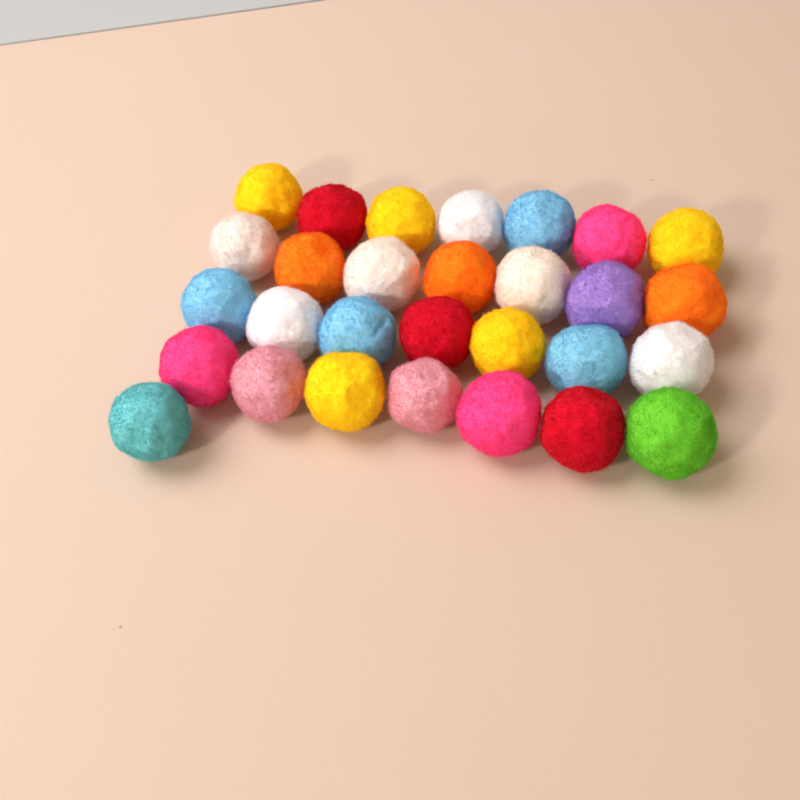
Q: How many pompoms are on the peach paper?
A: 29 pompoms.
